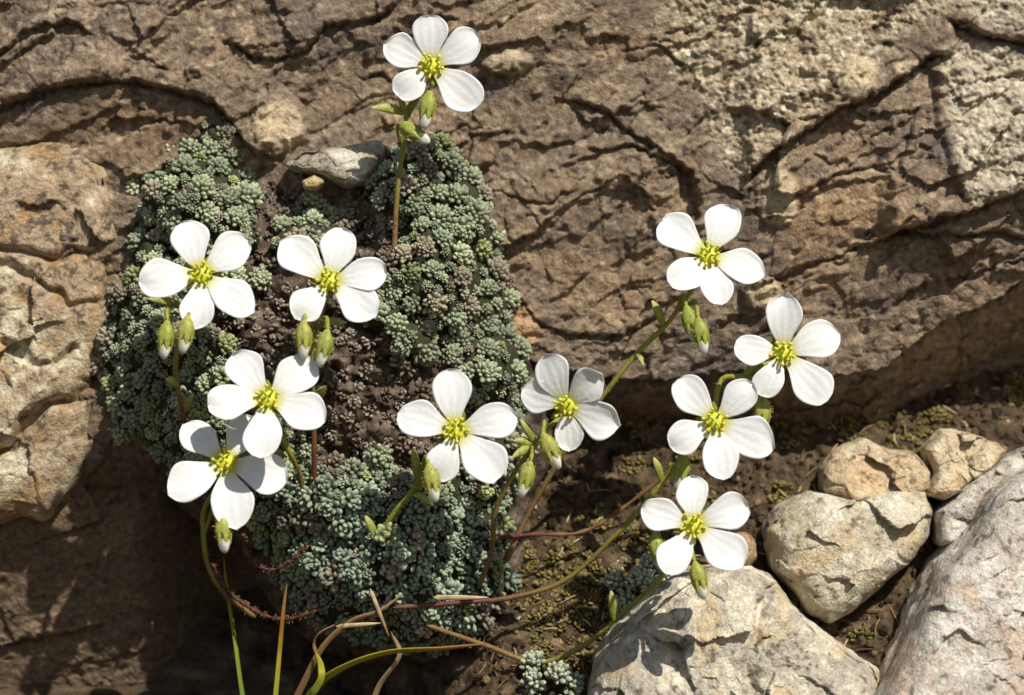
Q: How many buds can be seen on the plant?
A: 16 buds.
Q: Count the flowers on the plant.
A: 11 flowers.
